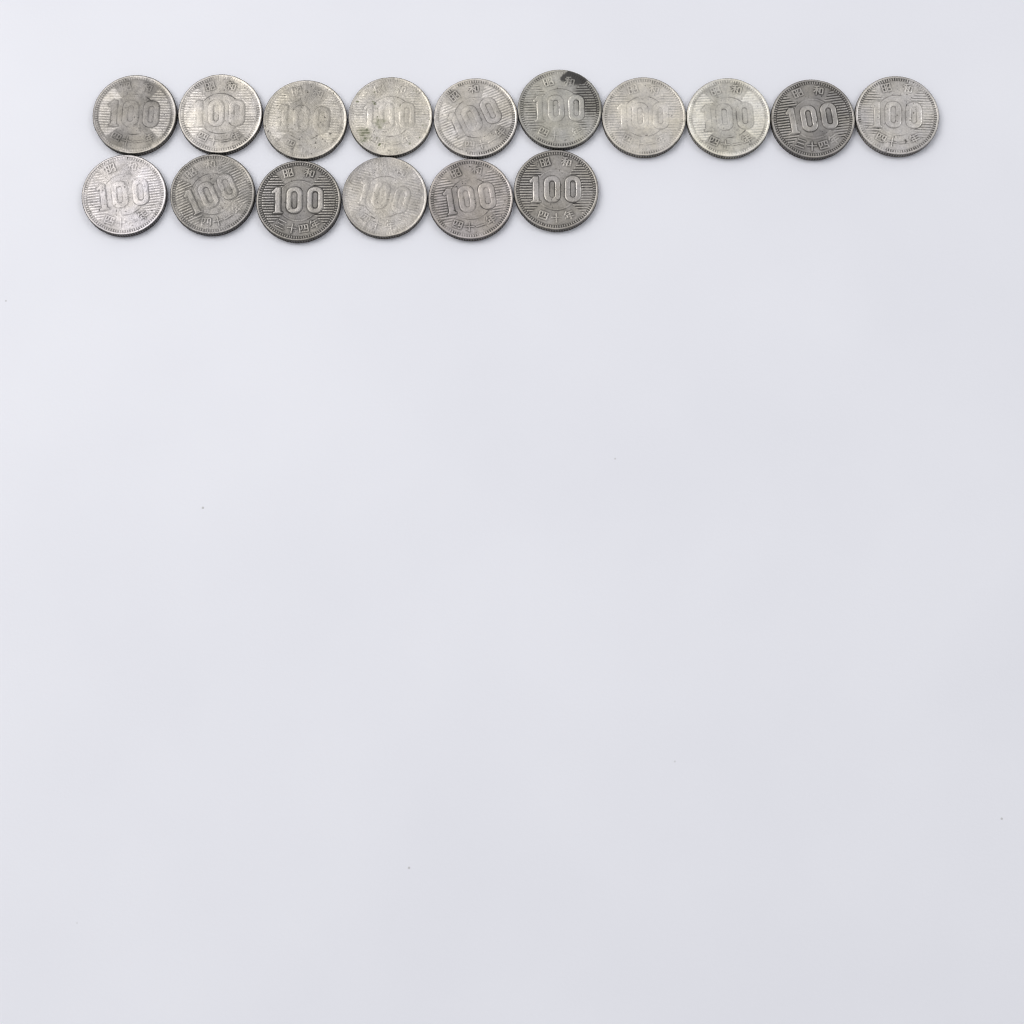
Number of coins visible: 16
